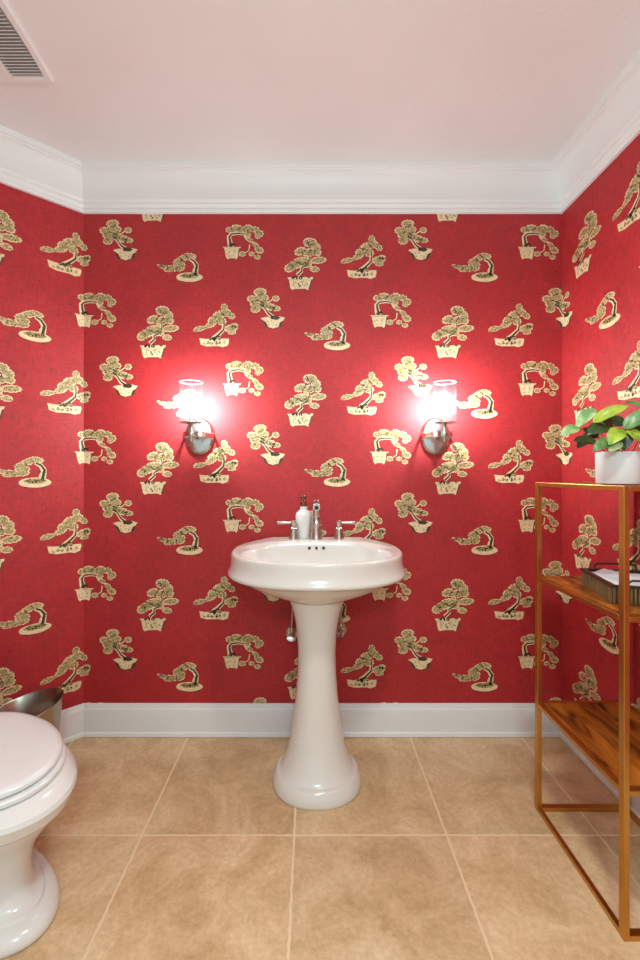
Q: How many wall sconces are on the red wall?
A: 2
